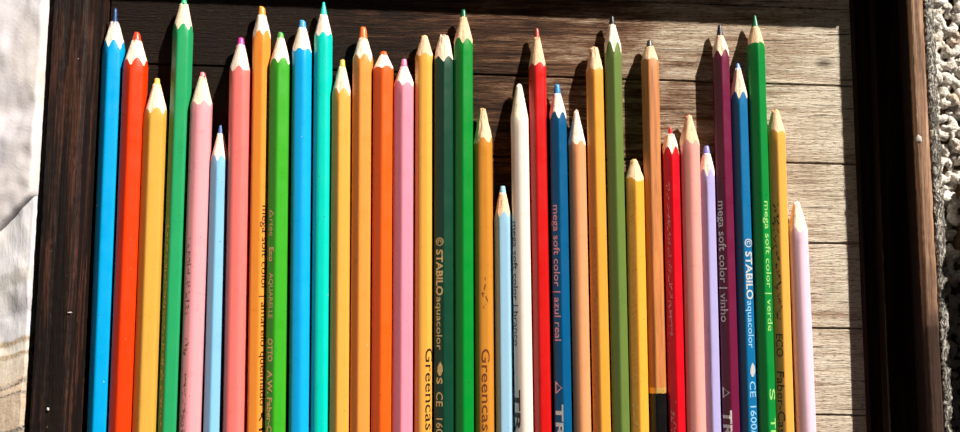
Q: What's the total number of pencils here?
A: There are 36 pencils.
